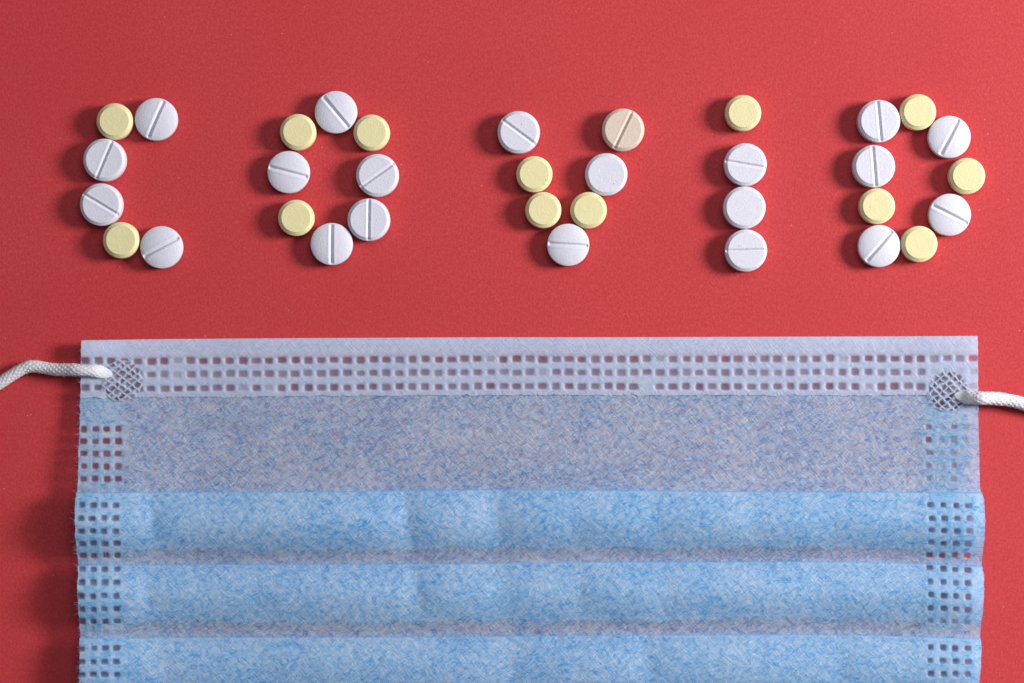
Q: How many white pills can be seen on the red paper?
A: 20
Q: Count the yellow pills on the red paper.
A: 13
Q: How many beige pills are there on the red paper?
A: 1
